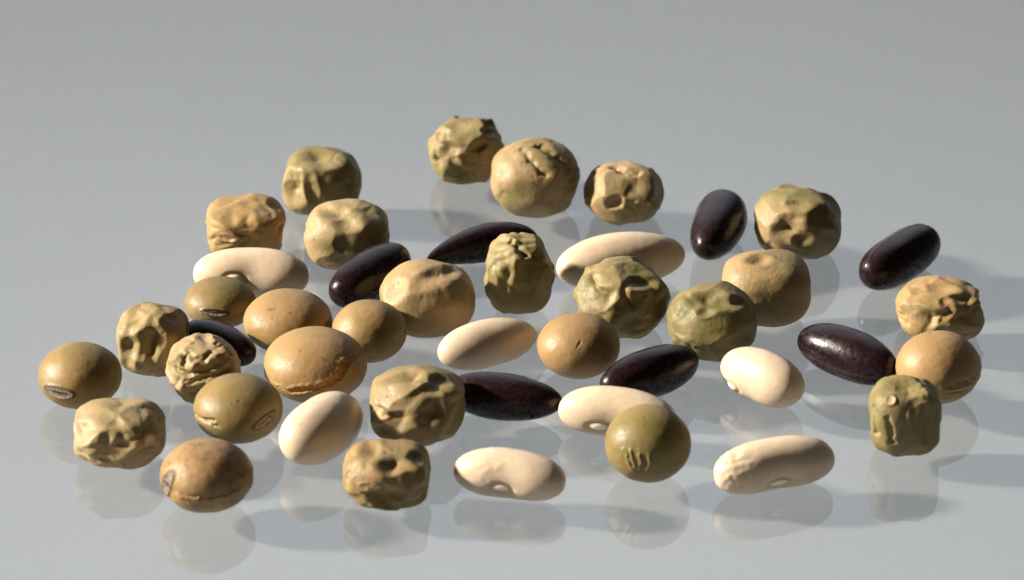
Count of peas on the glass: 19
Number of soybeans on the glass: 10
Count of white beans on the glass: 8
